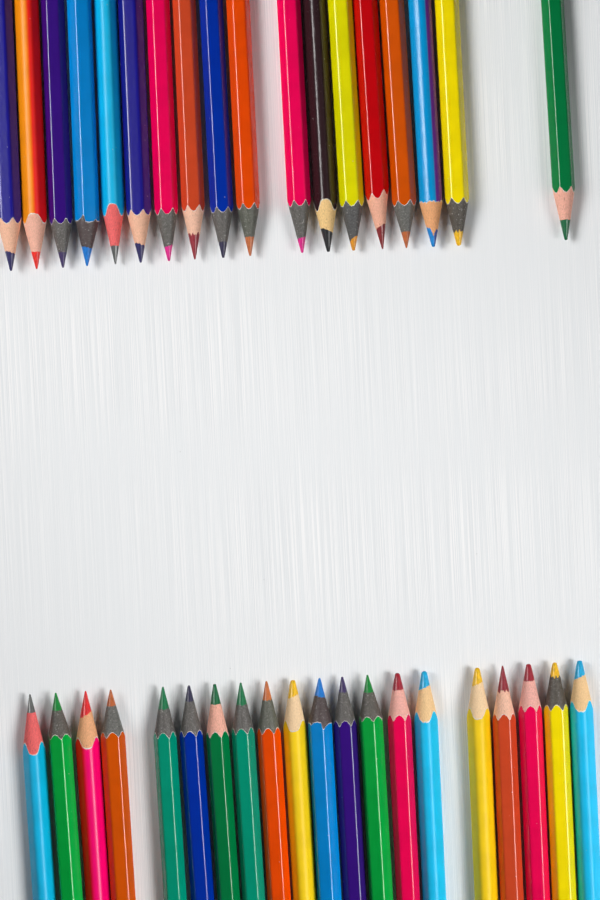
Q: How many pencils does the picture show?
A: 38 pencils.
